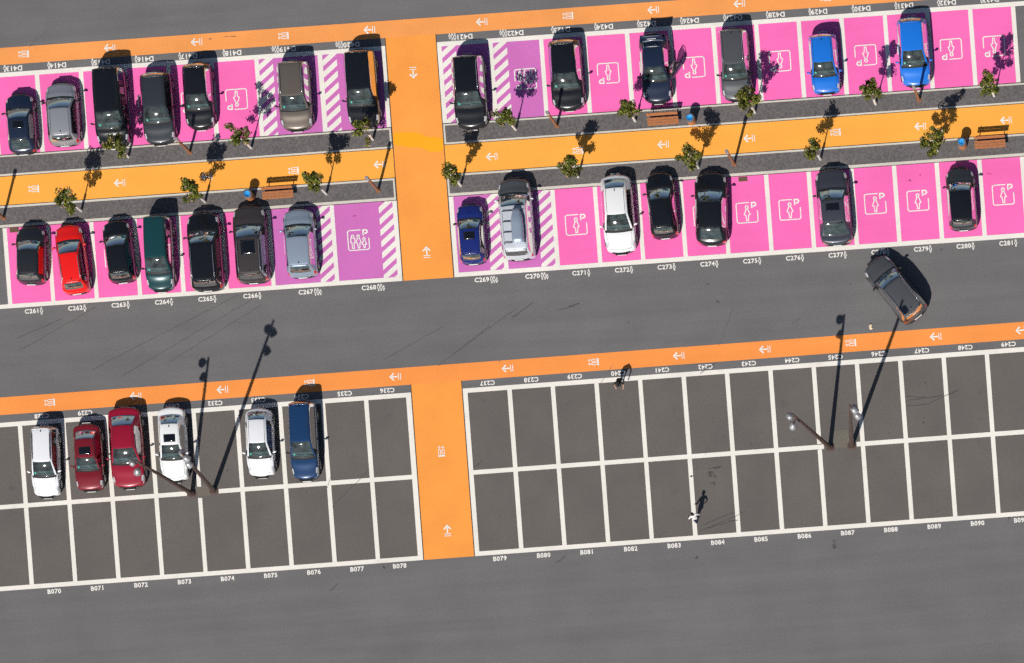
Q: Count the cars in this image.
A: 34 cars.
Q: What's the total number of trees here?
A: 16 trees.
